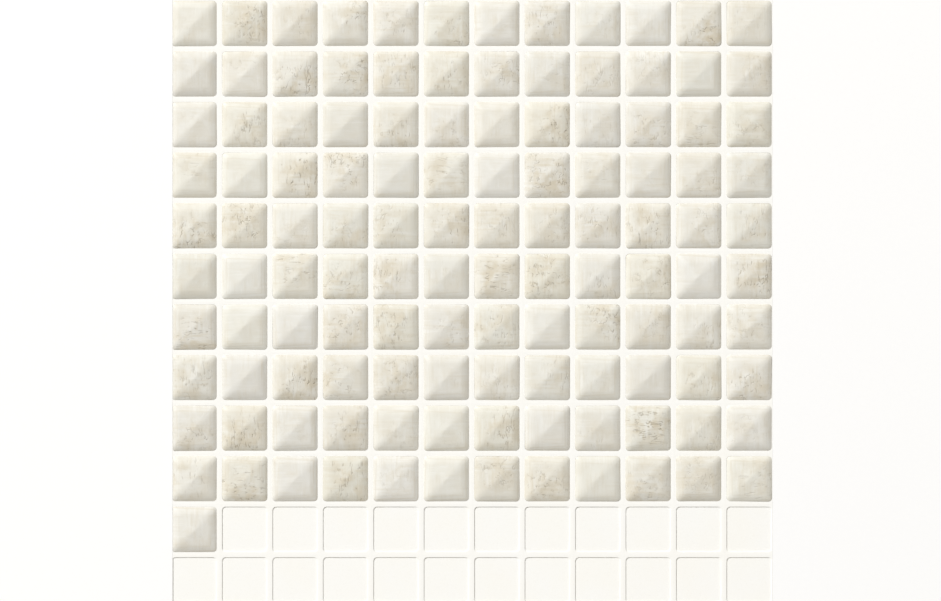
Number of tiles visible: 121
